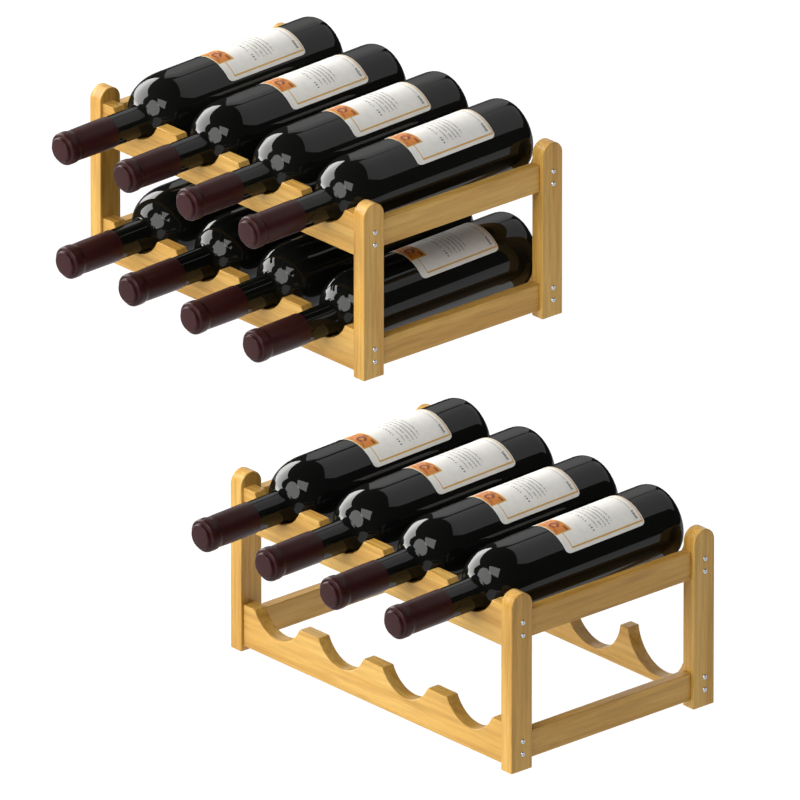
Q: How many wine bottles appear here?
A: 12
